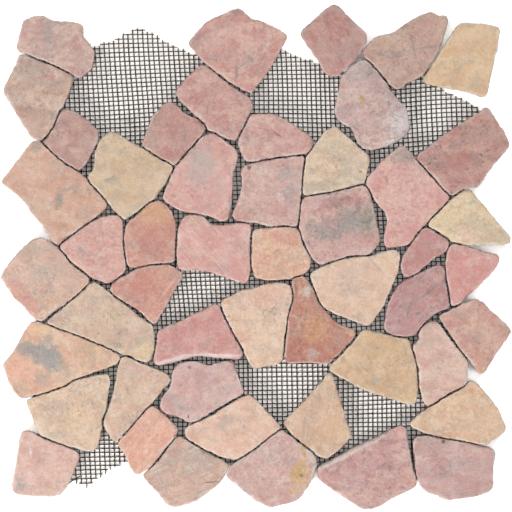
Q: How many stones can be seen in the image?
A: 50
